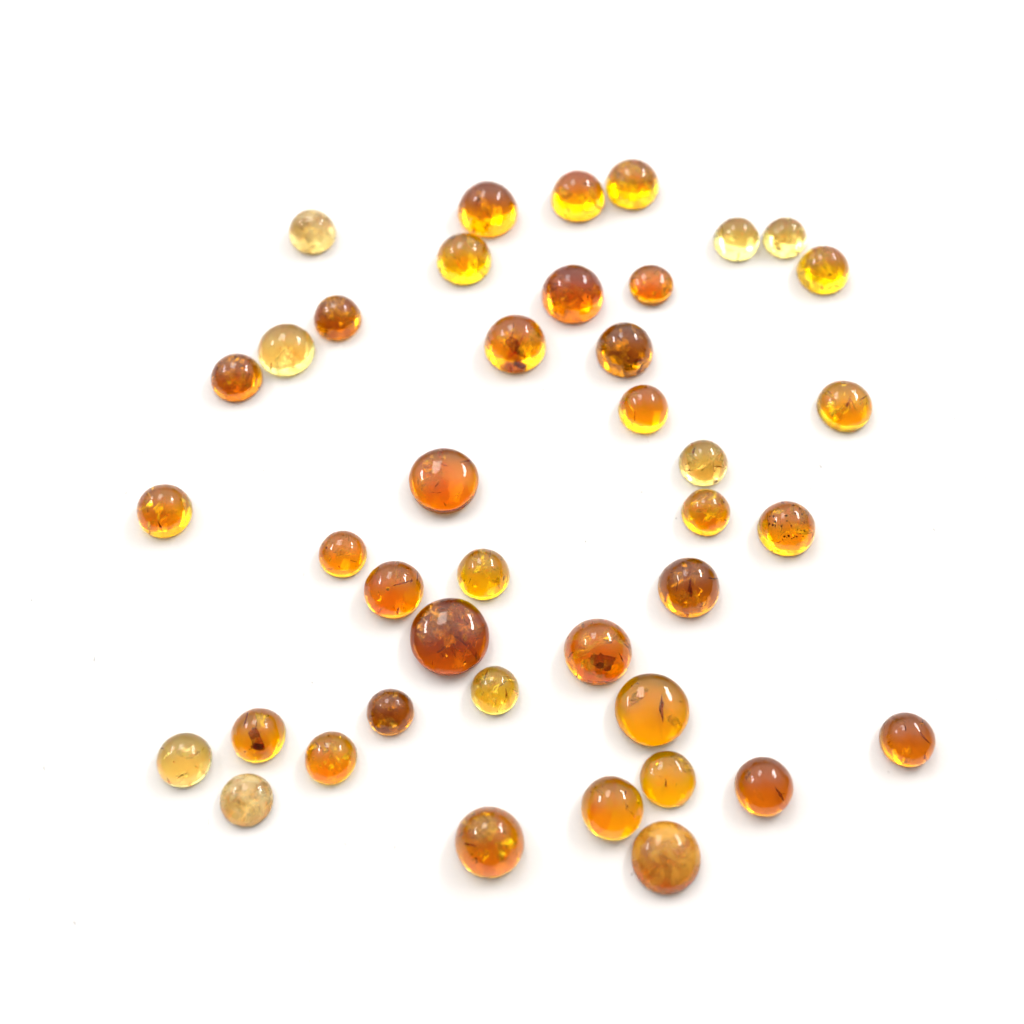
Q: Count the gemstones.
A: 41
